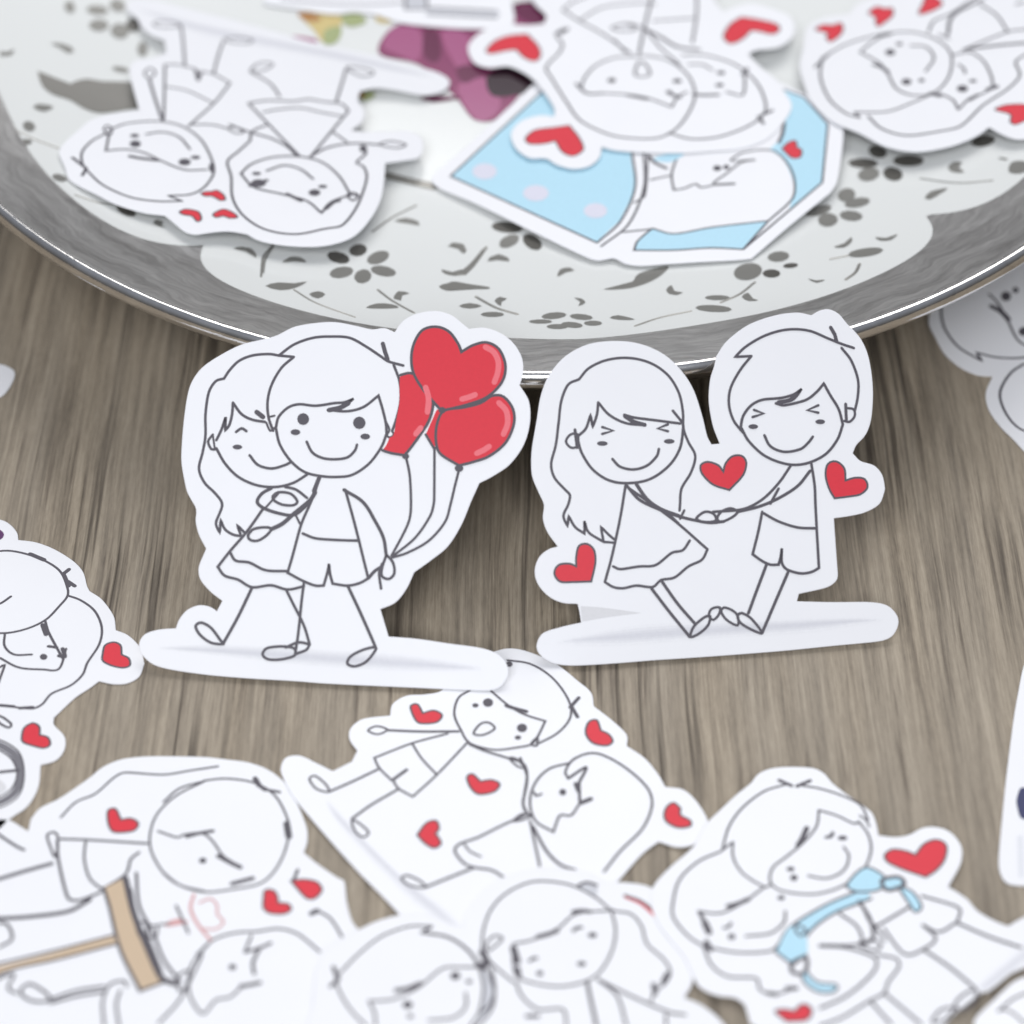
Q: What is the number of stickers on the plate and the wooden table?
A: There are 16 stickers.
